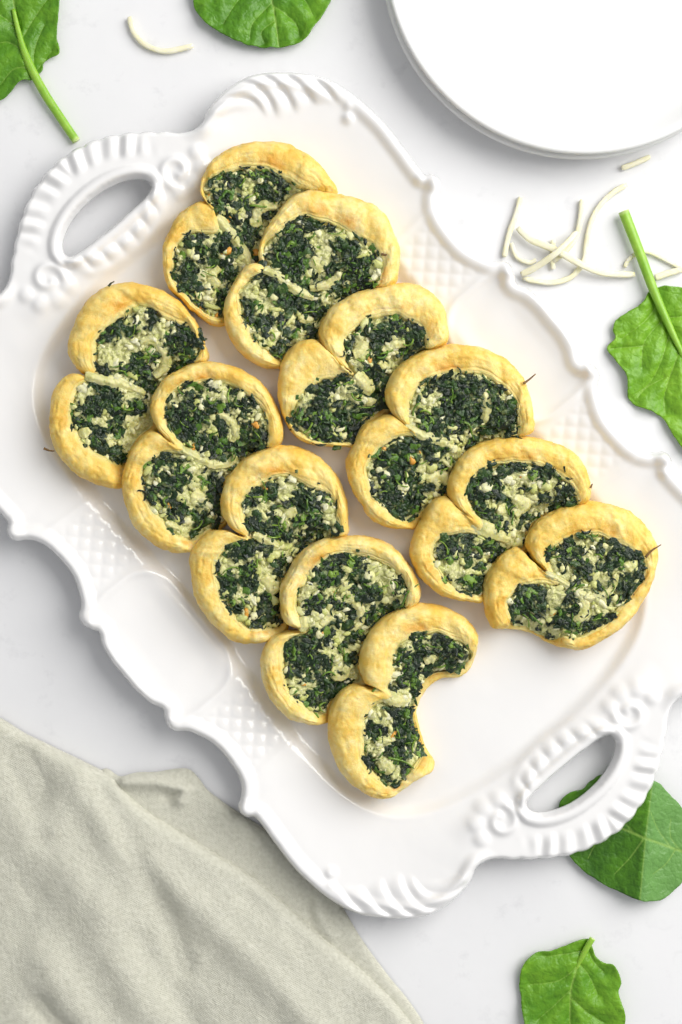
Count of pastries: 11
